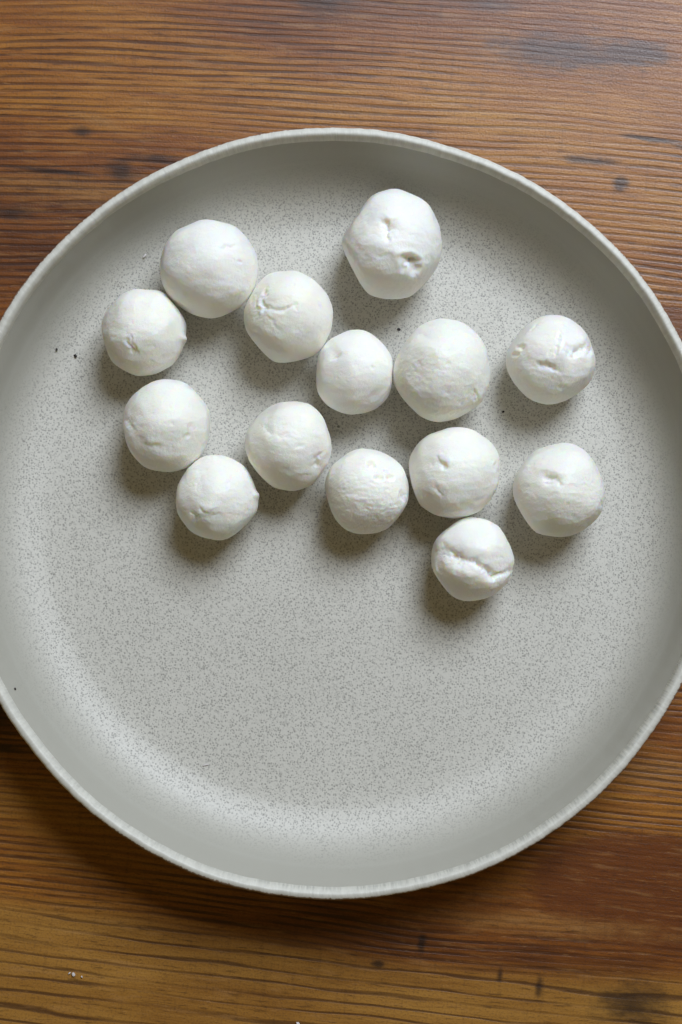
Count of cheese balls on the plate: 14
